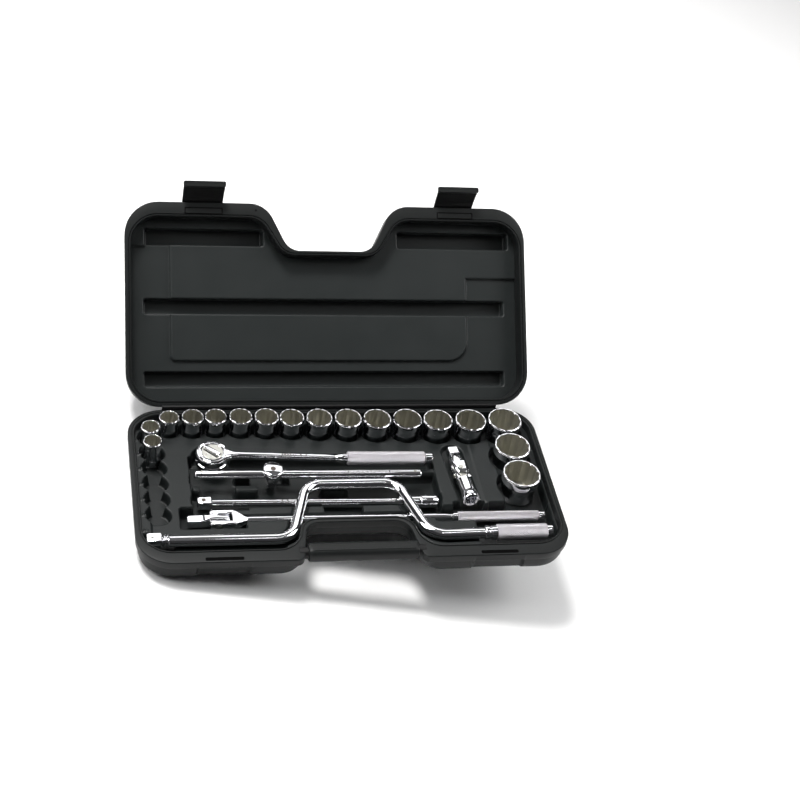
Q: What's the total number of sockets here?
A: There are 17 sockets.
